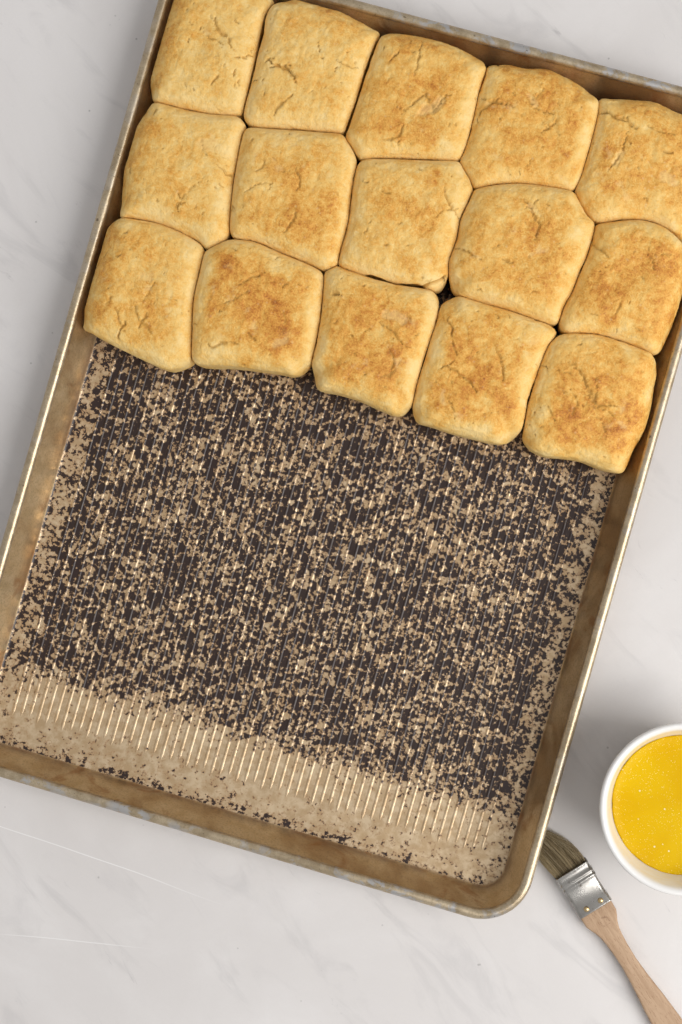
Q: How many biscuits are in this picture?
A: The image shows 15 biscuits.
